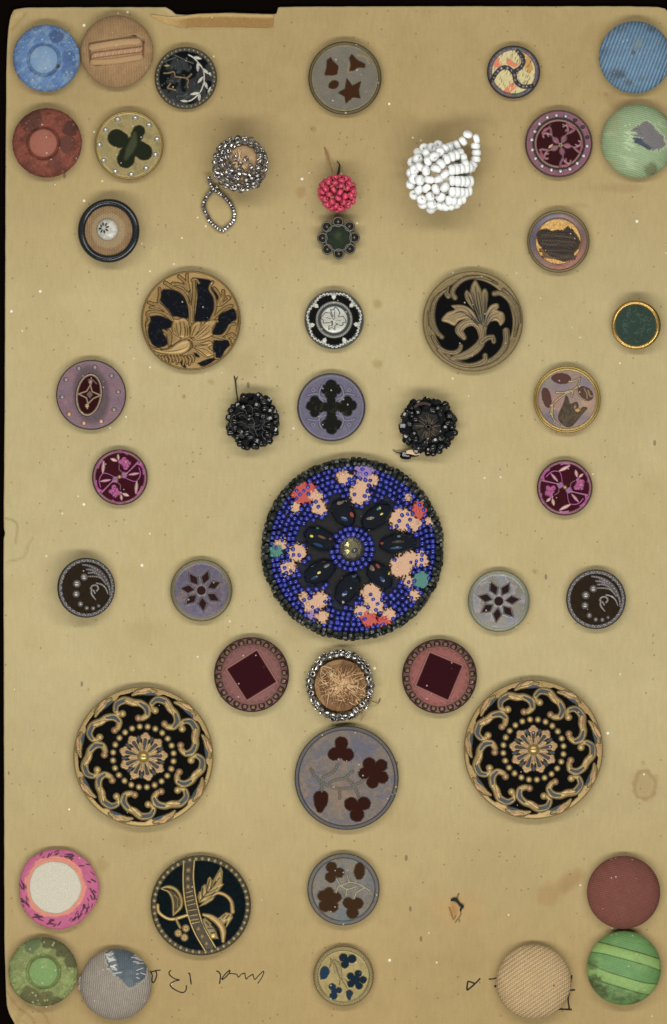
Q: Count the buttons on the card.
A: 47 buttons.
